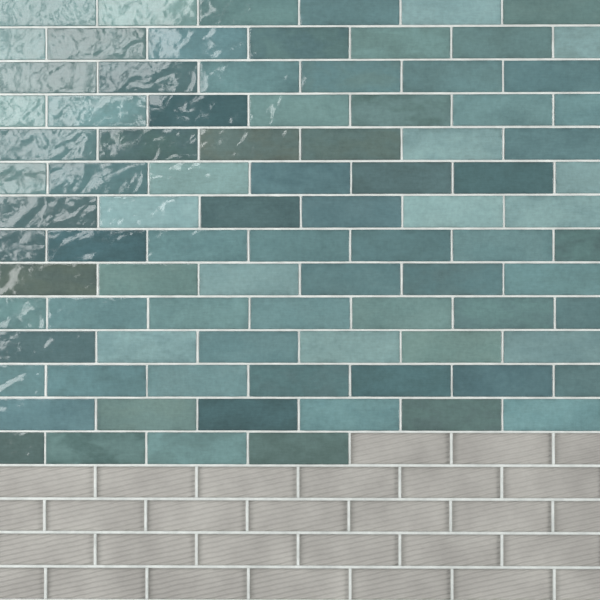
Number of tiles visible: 88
